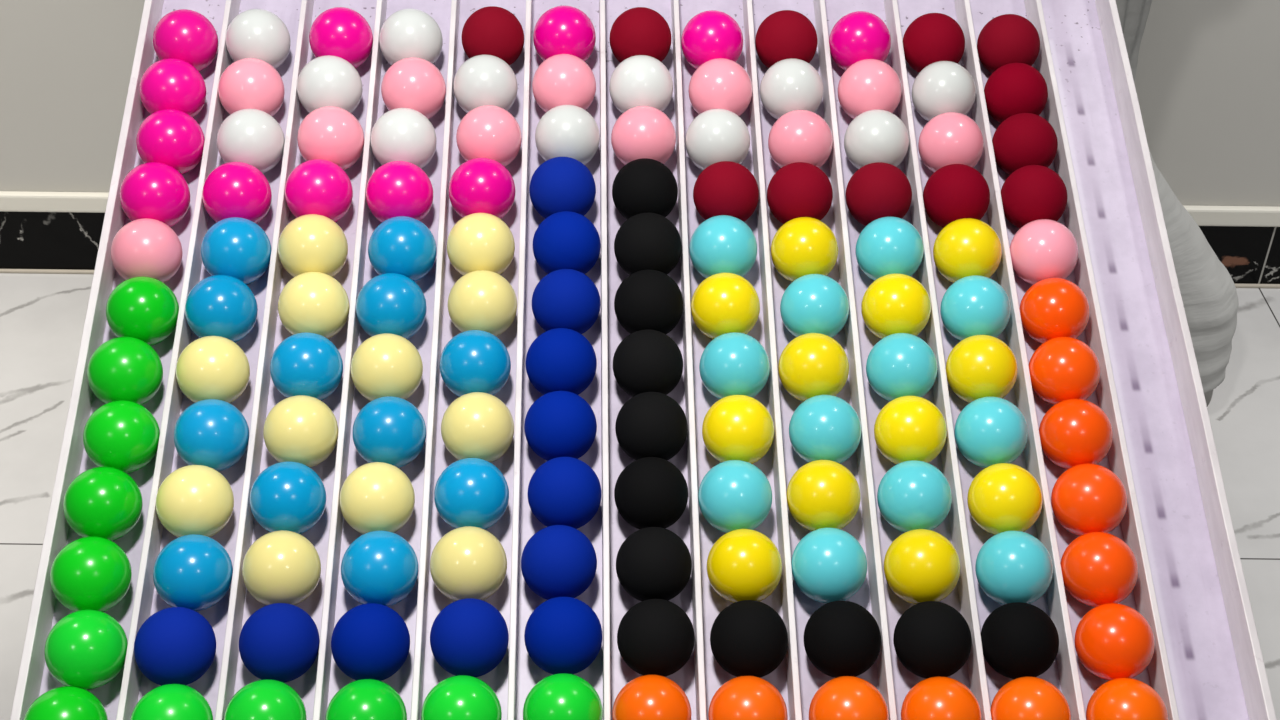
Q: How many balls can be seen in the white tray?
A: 144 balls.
